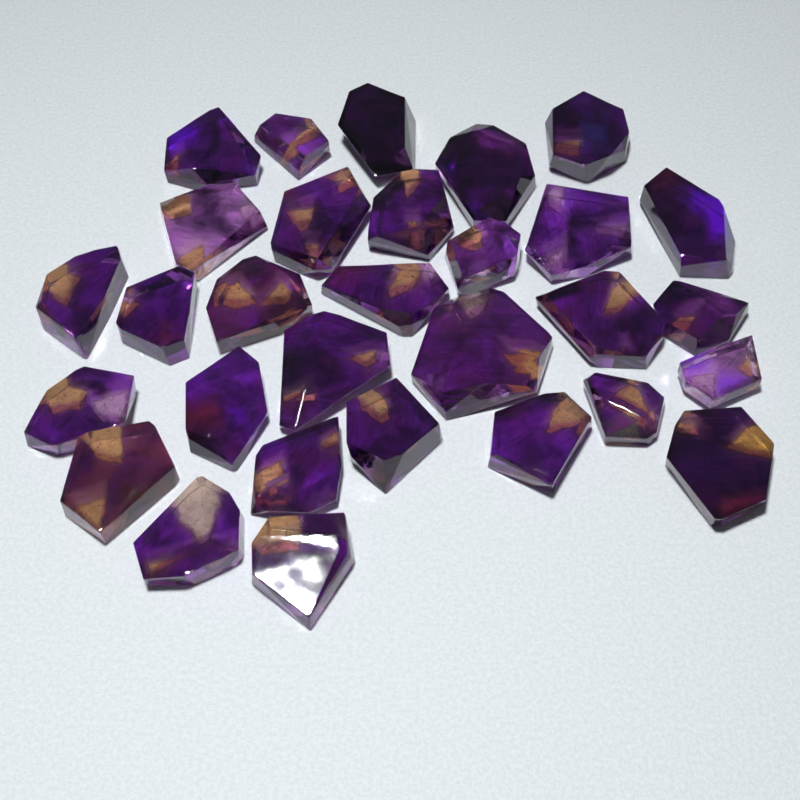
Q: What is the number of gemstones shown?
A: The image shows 30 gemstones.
